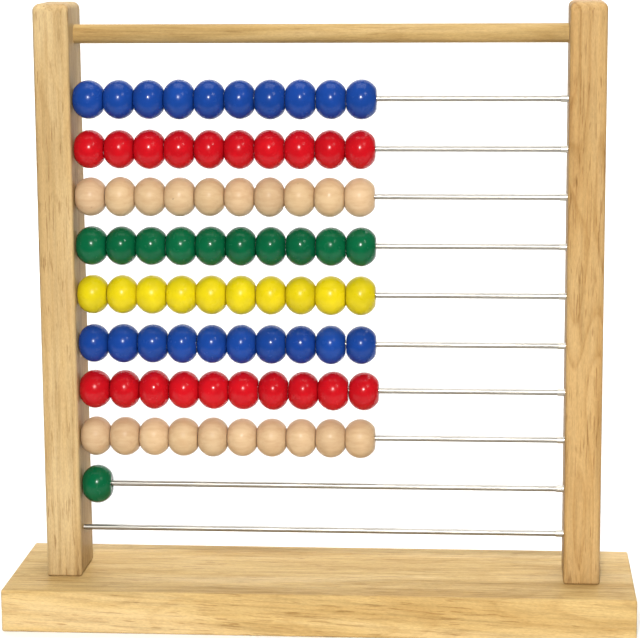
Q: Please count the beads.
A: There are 81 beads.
